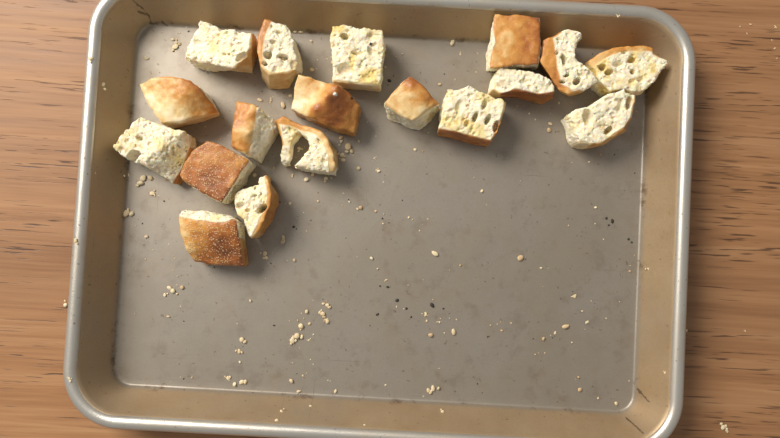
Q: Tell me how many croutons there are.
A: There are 18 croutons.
